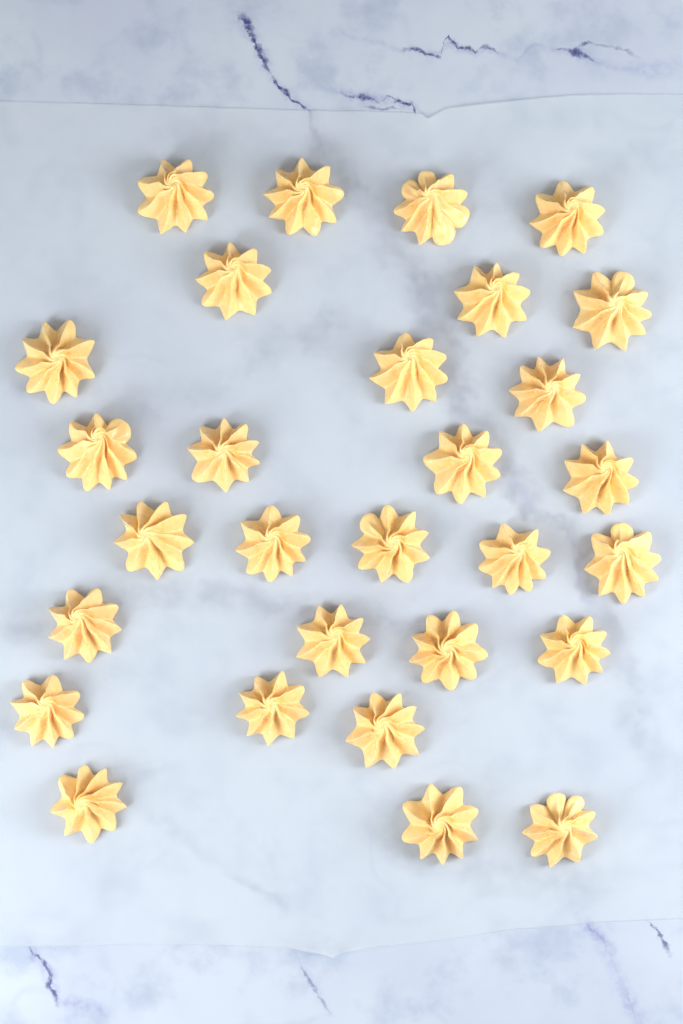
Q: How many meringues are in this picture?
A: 29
